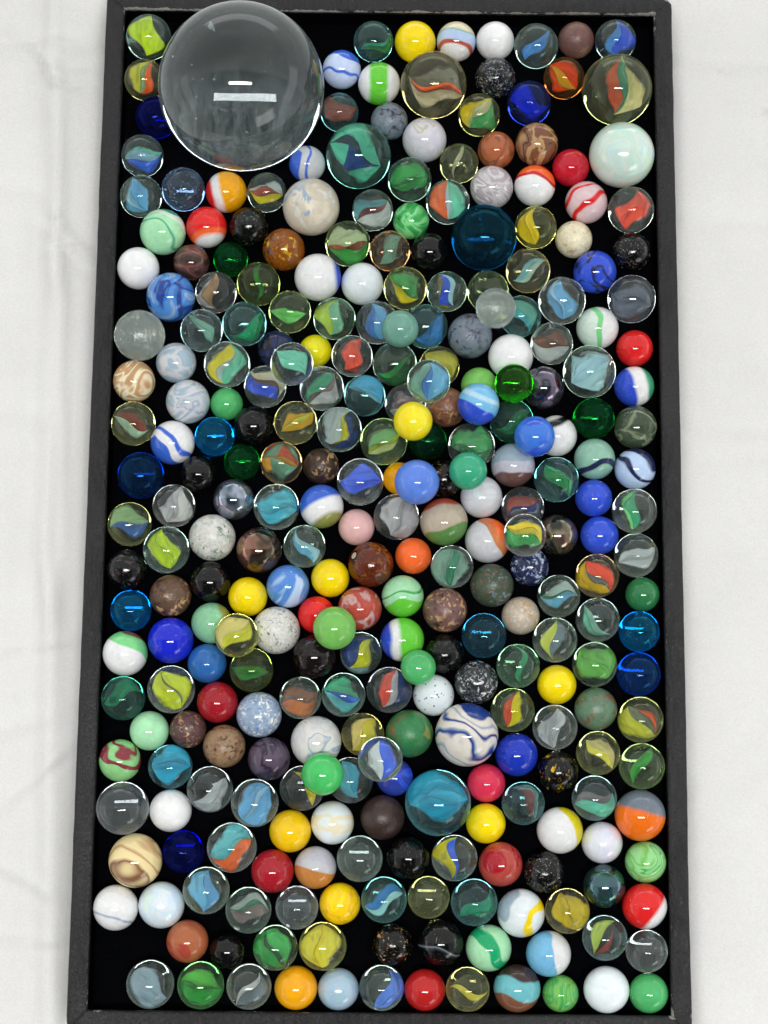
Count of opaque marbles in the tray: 154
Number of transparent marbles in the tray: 137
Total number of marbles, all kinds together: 291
